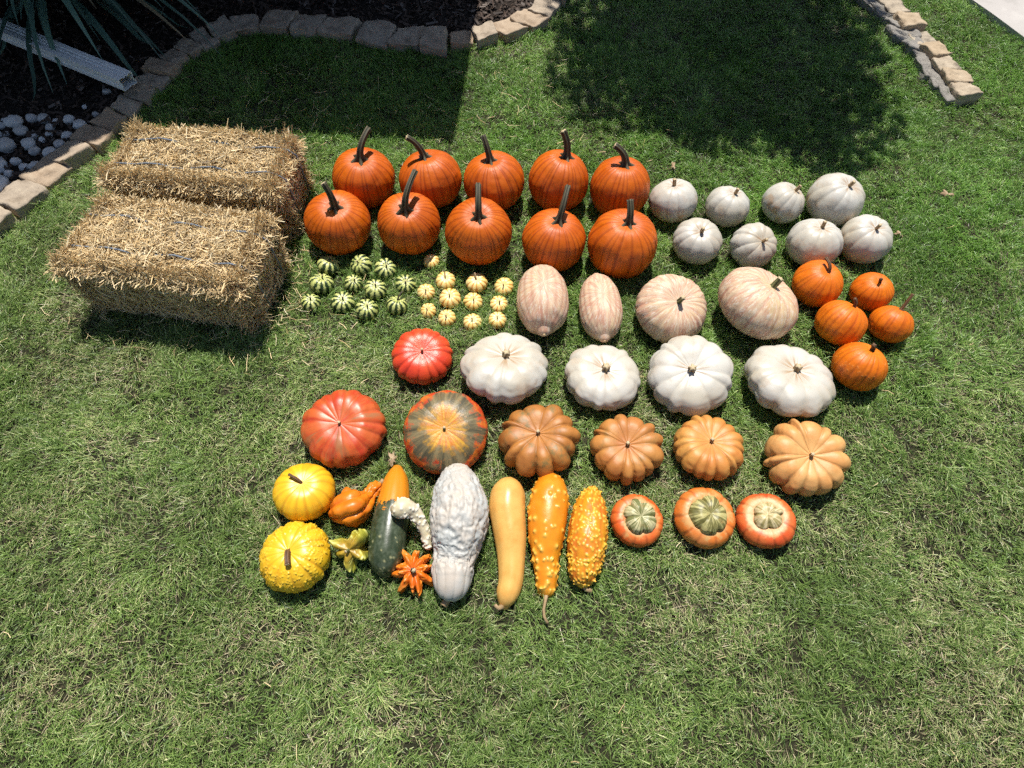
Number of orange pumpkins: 15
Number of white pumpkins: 12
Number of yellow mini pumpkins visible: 12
